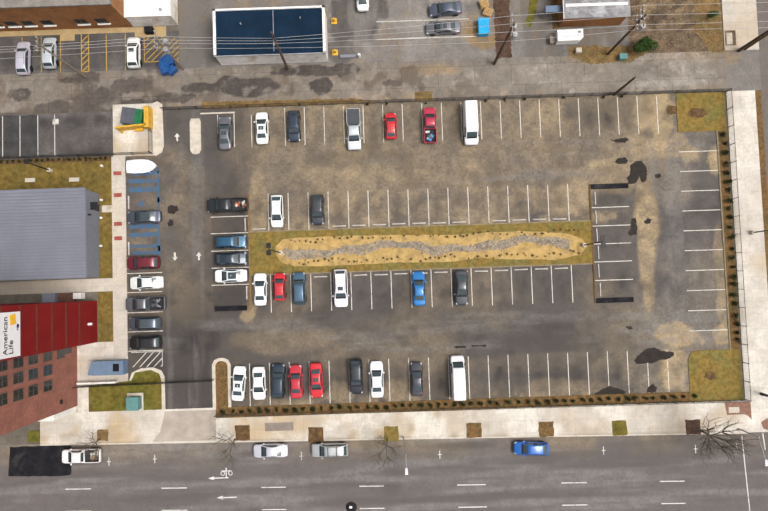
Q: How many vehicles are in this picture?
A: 44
